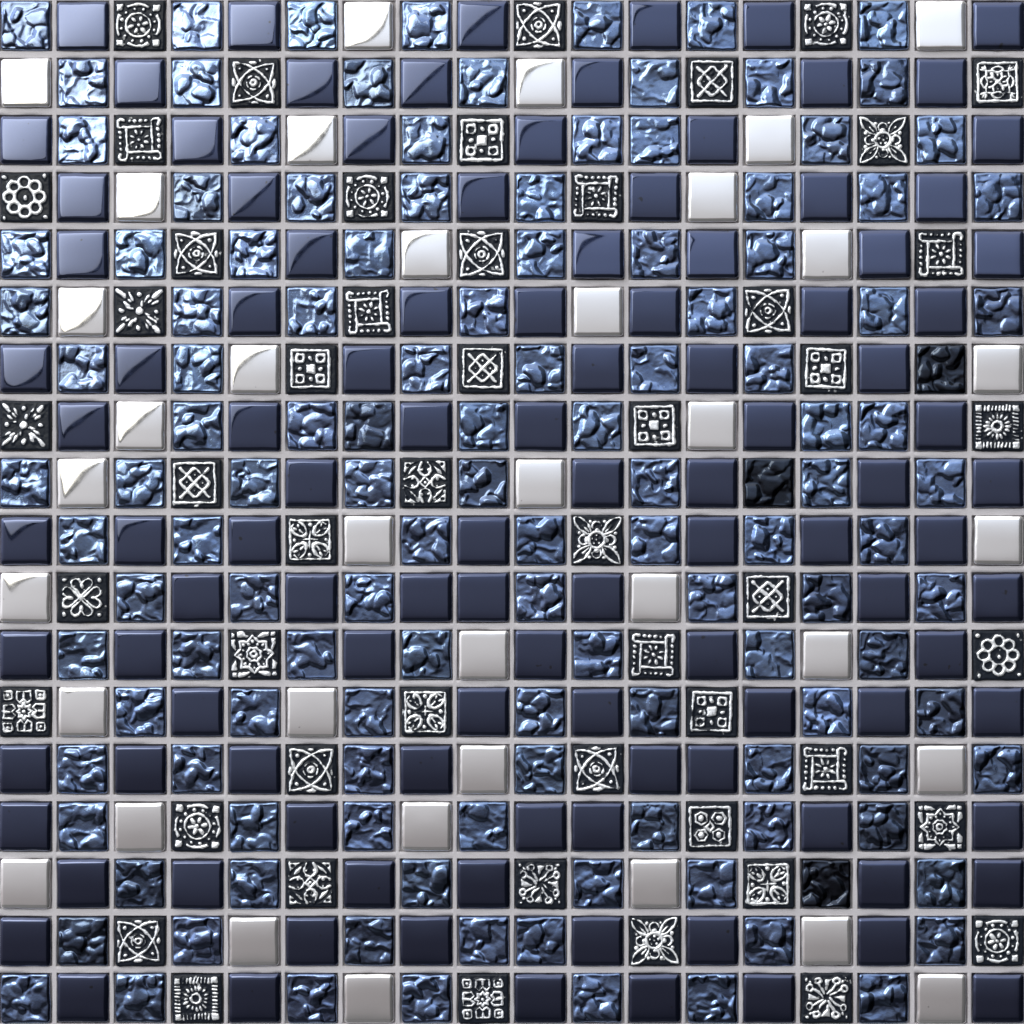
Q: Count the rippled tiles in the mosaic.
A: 128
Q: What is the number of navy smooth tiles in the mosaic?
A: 109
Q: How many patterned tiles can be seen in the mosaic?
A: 51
